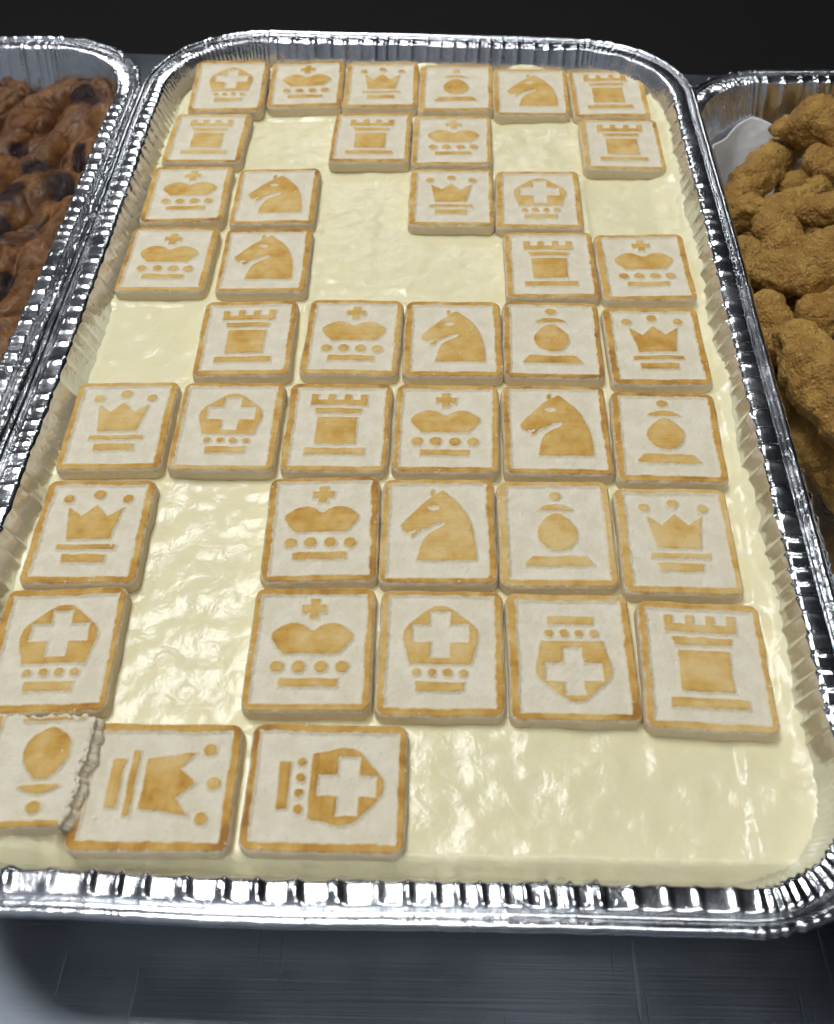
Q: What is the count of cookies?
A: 42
